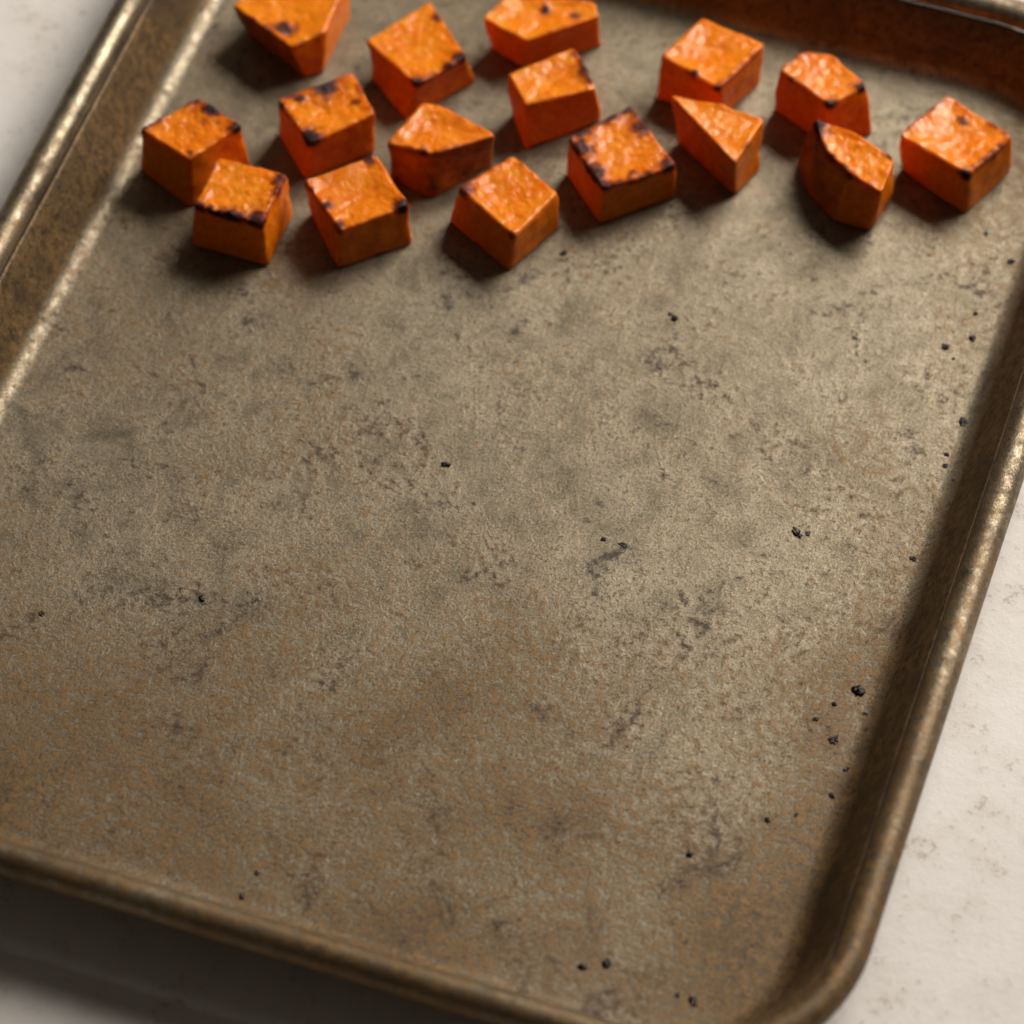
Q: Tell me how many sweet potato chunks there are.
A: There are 16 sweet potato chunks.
